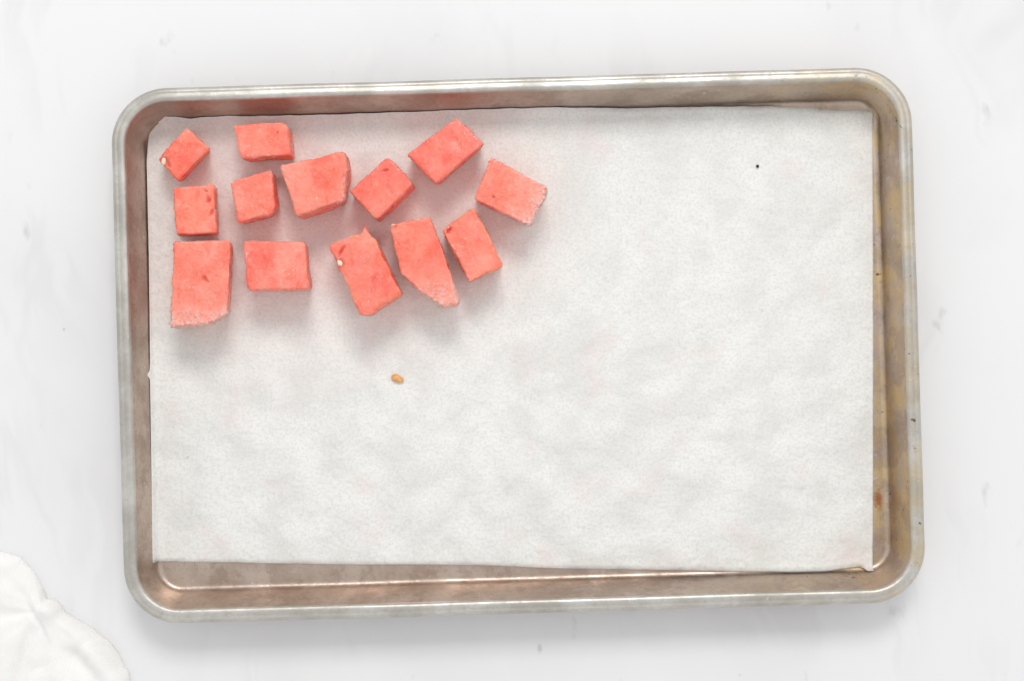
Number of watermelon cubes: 13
